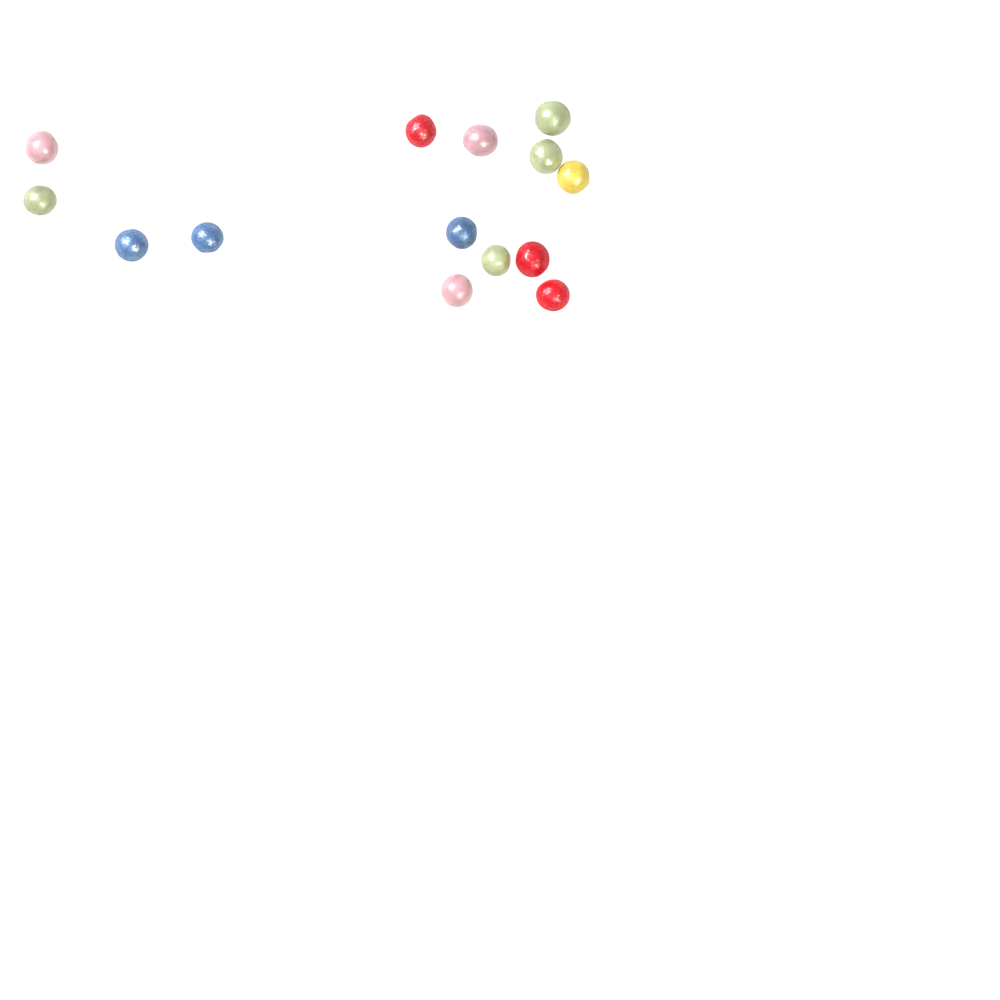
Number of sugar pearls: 14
